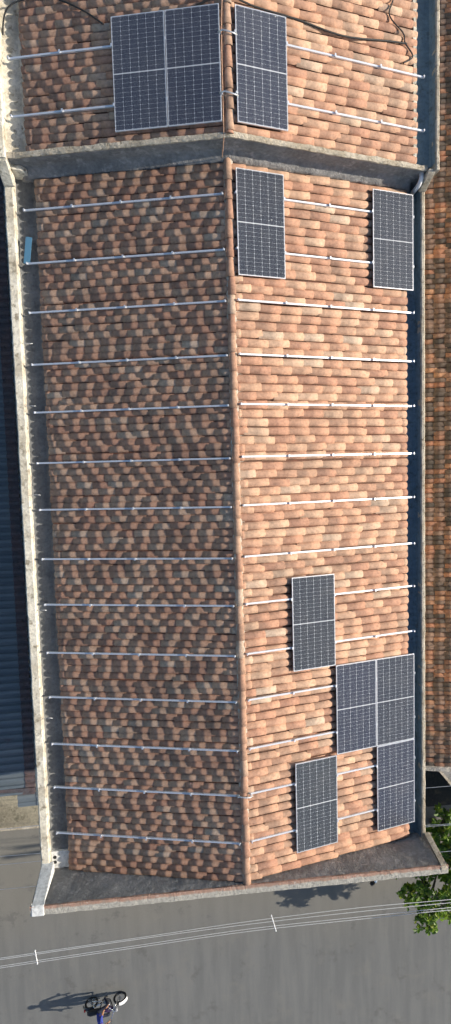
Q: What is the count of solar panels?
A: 10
